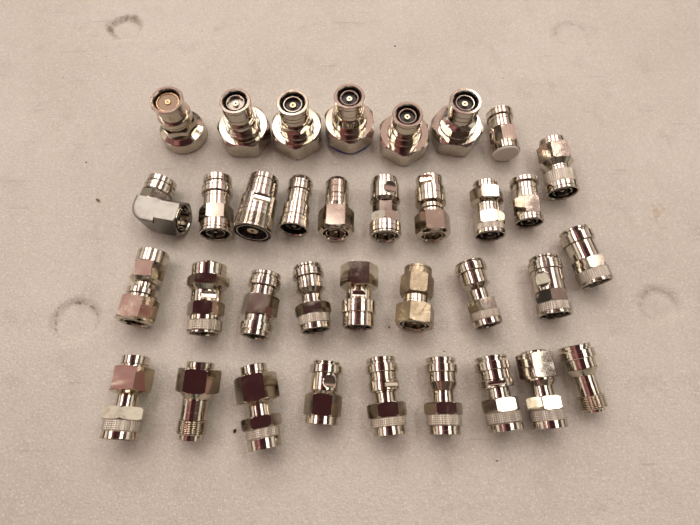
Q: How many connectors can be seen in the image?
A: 35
